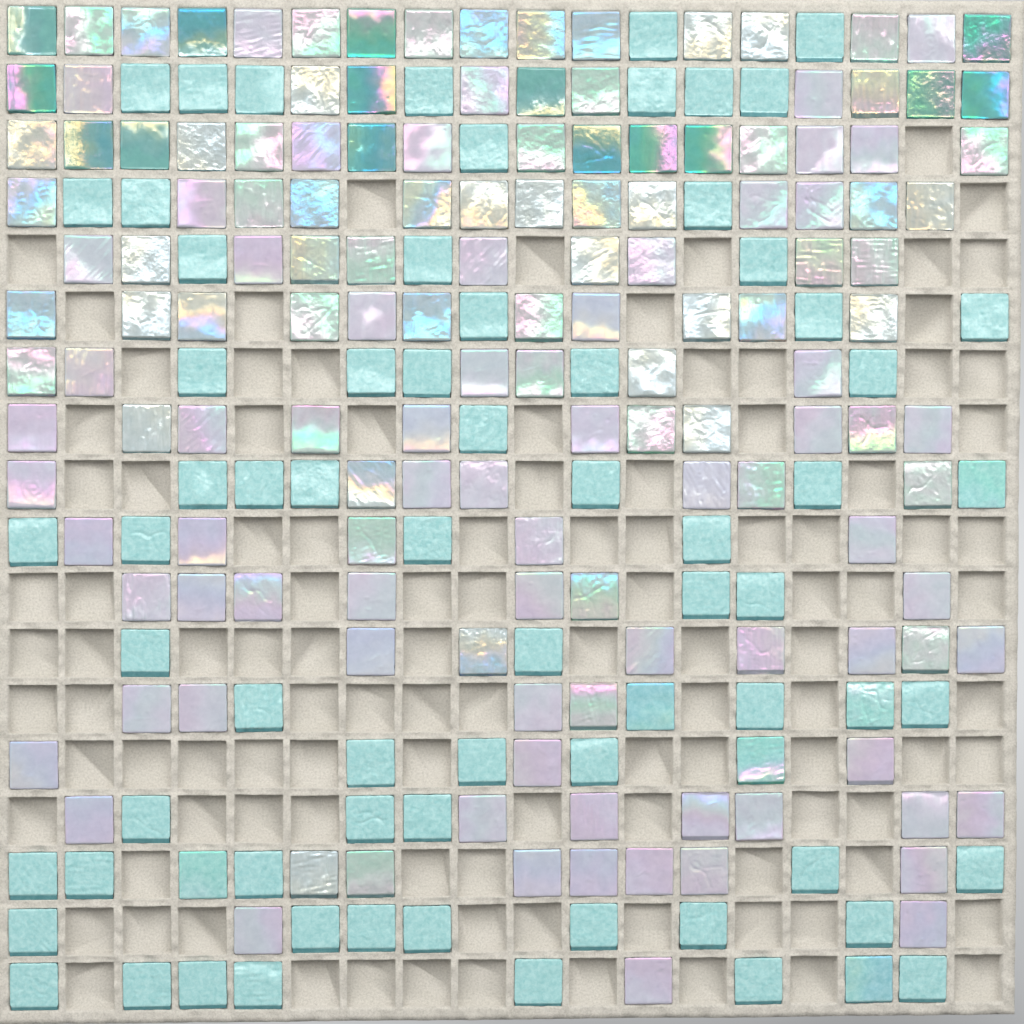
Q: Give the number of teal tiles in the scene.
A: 15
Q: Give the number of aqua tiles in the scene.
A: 72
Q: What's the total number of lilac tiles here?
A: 67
